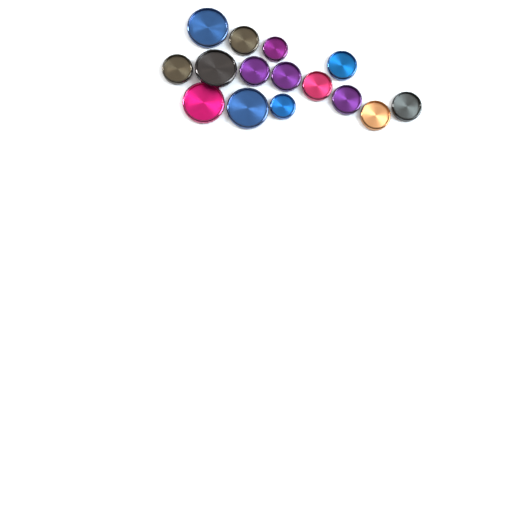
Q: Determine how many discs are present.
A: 15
